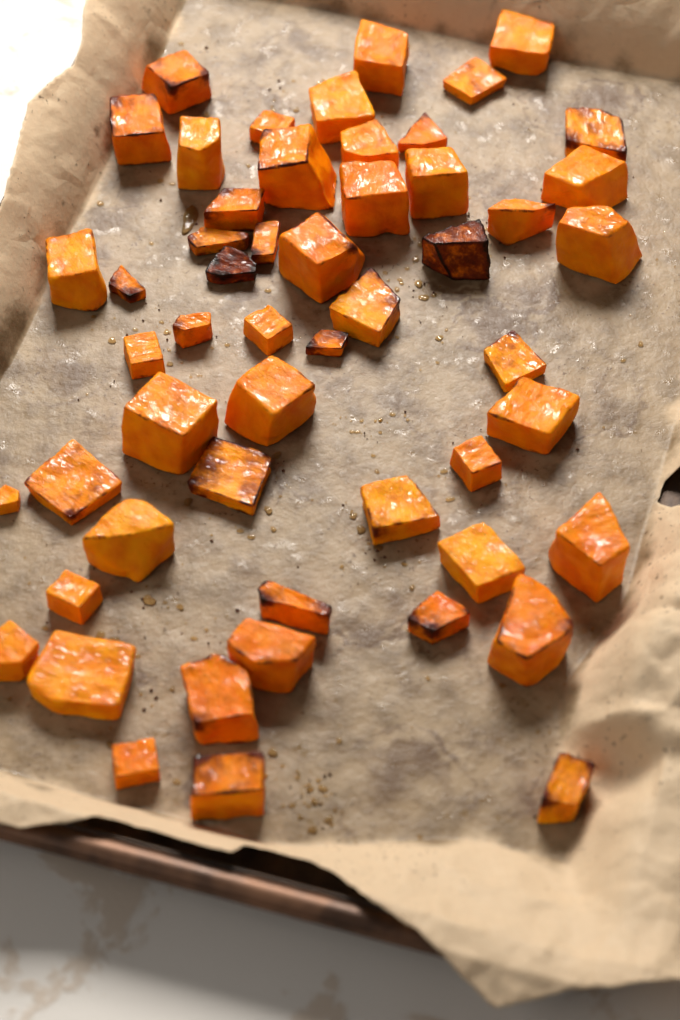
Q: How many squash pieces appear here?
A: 53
